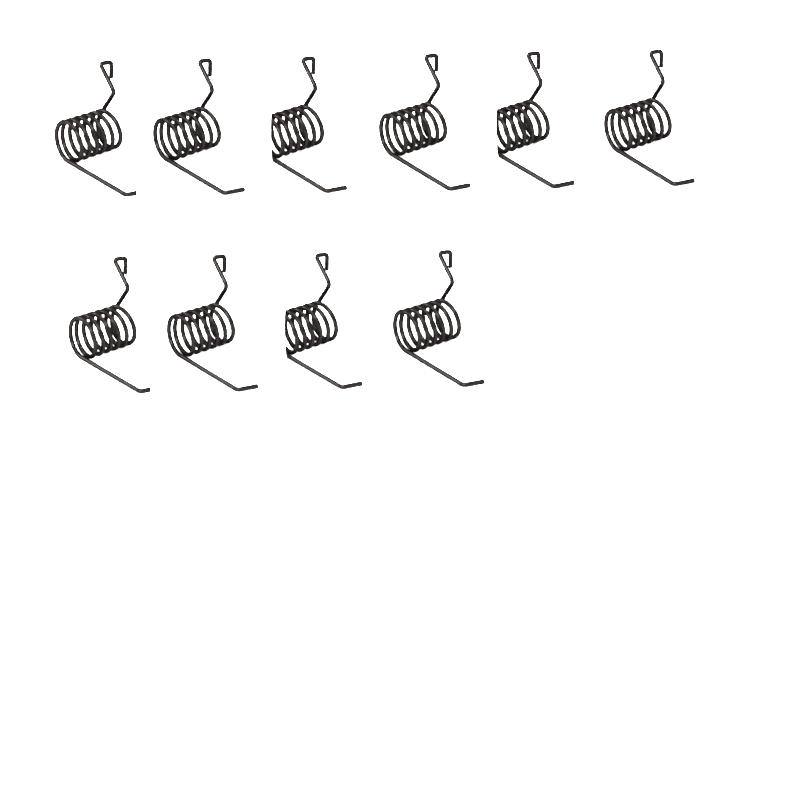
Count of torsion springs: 10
